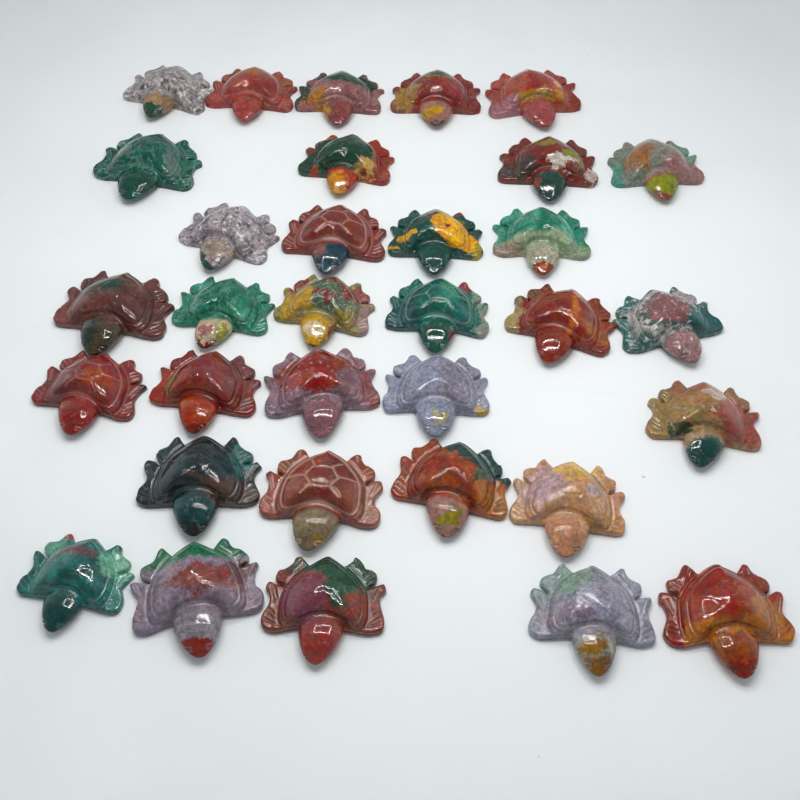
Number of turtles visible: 33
